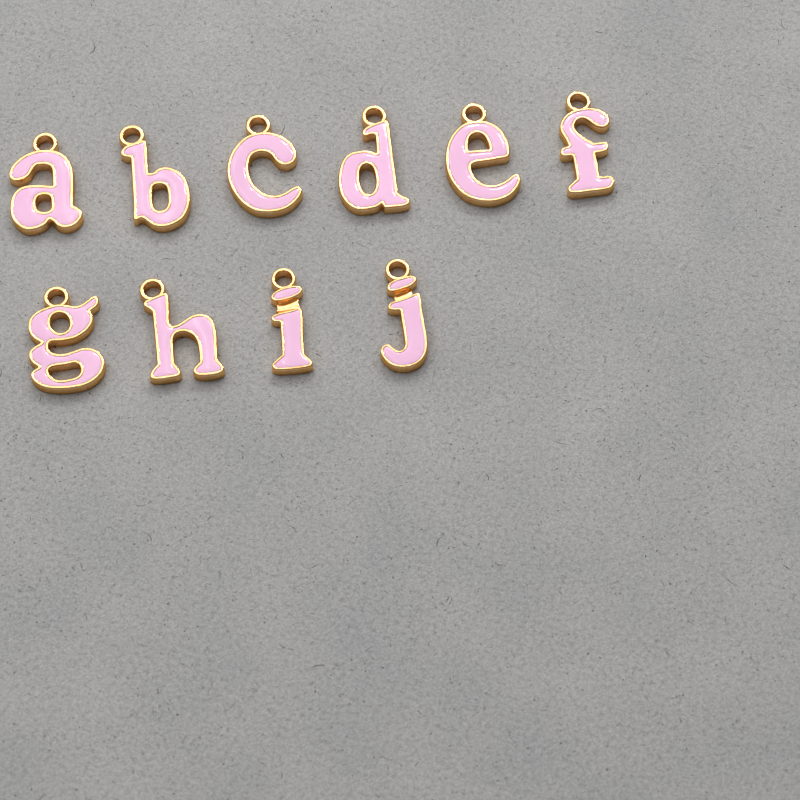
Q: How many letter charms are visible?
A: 10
